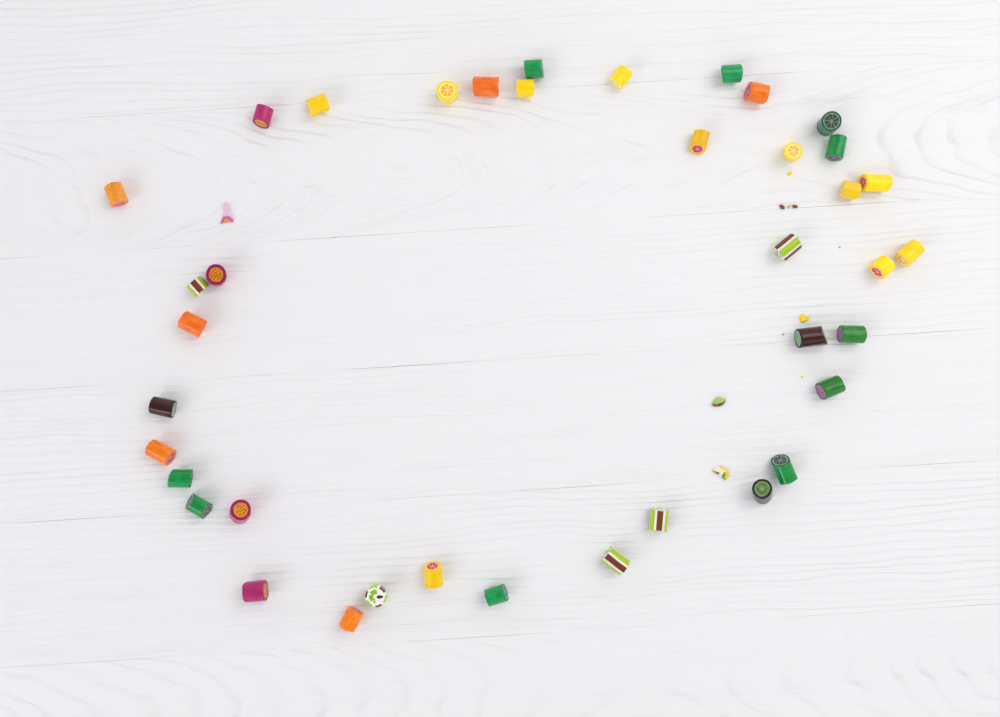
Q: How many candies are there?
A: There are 39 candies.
